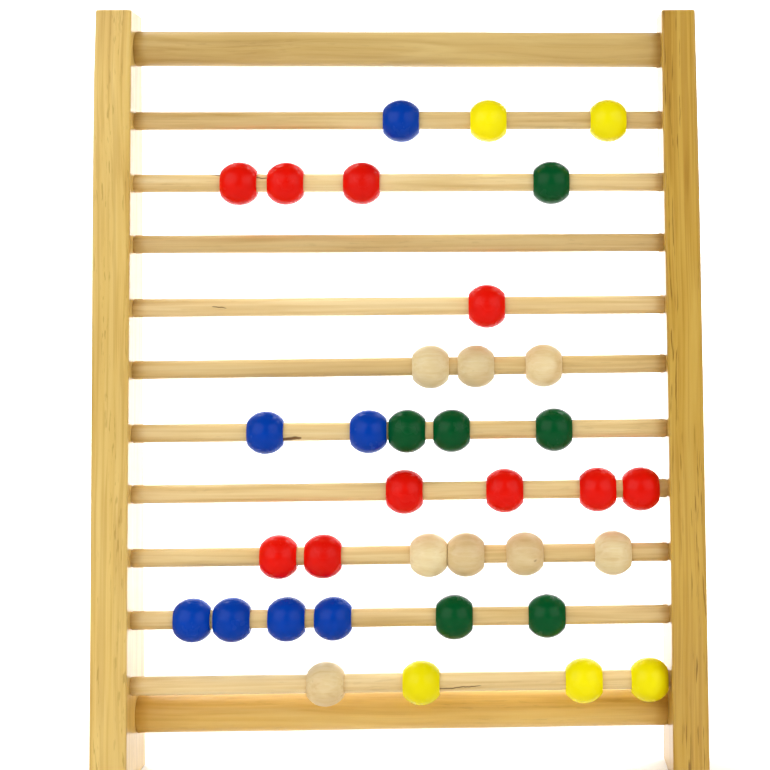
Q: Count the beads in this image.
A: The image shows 36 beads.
